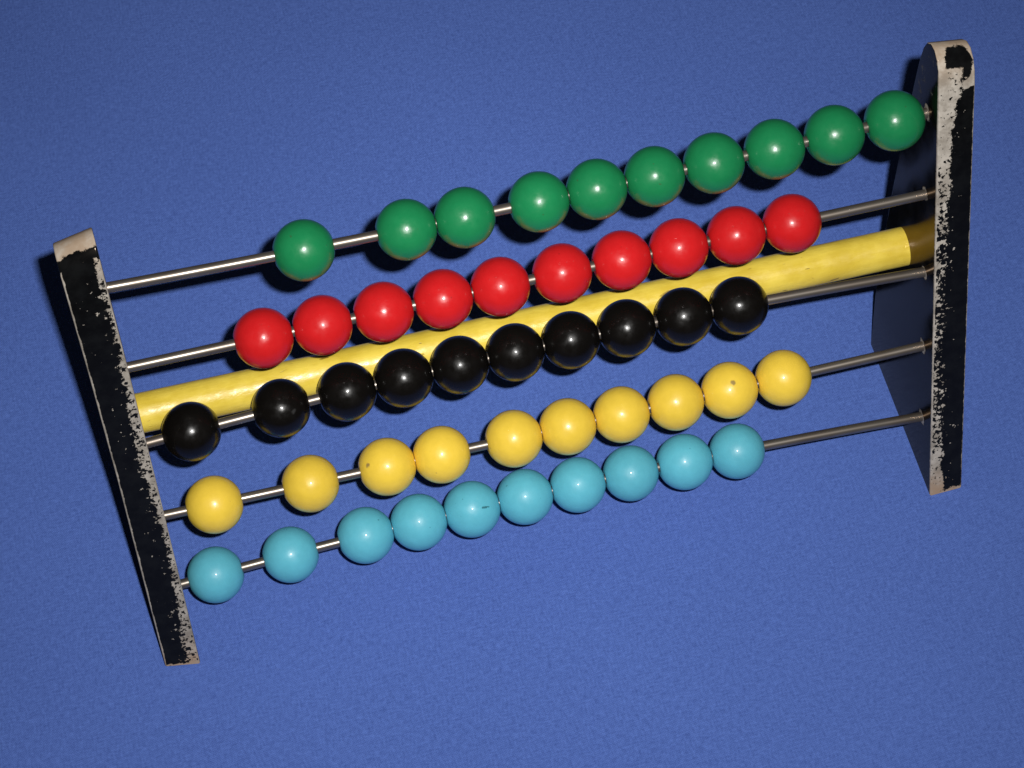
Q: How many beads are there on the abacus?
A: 50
